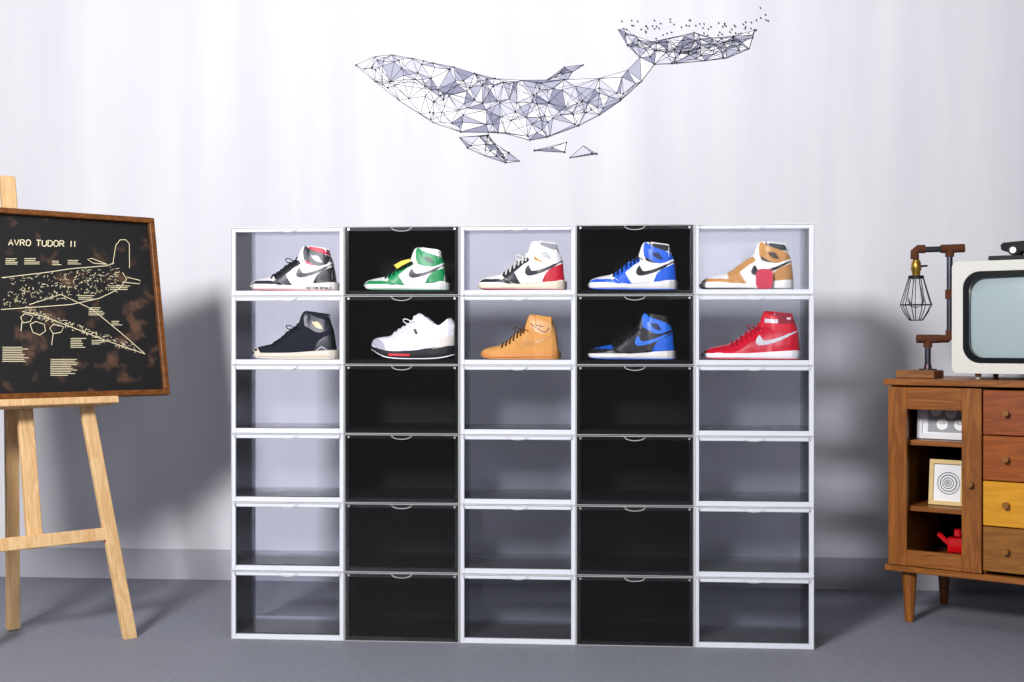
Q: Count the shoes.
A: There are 10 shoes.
